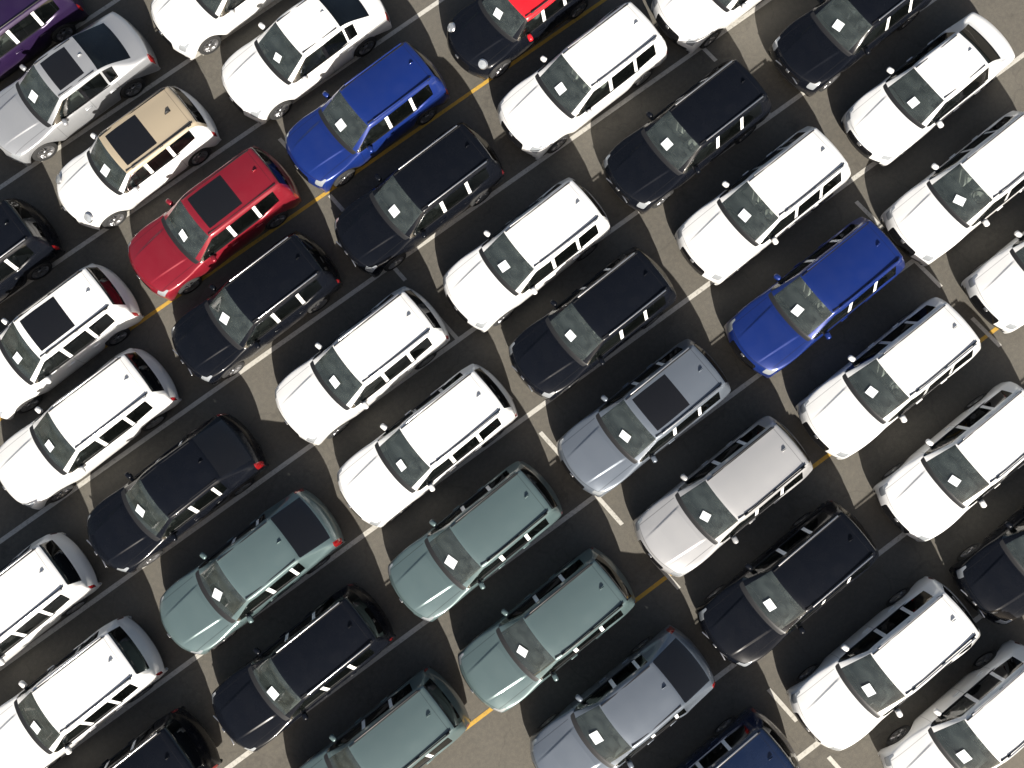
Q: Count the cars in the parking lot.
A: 45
